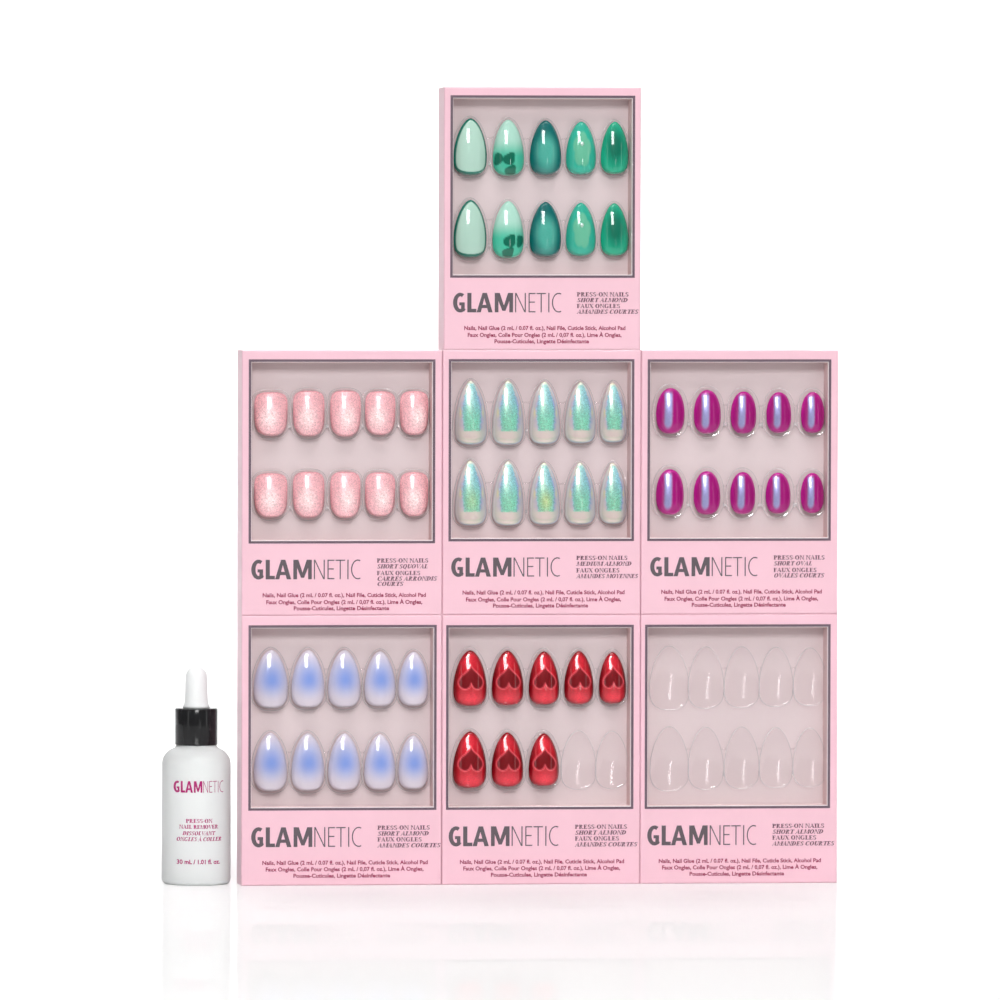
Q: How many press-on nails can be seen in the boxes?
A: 58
